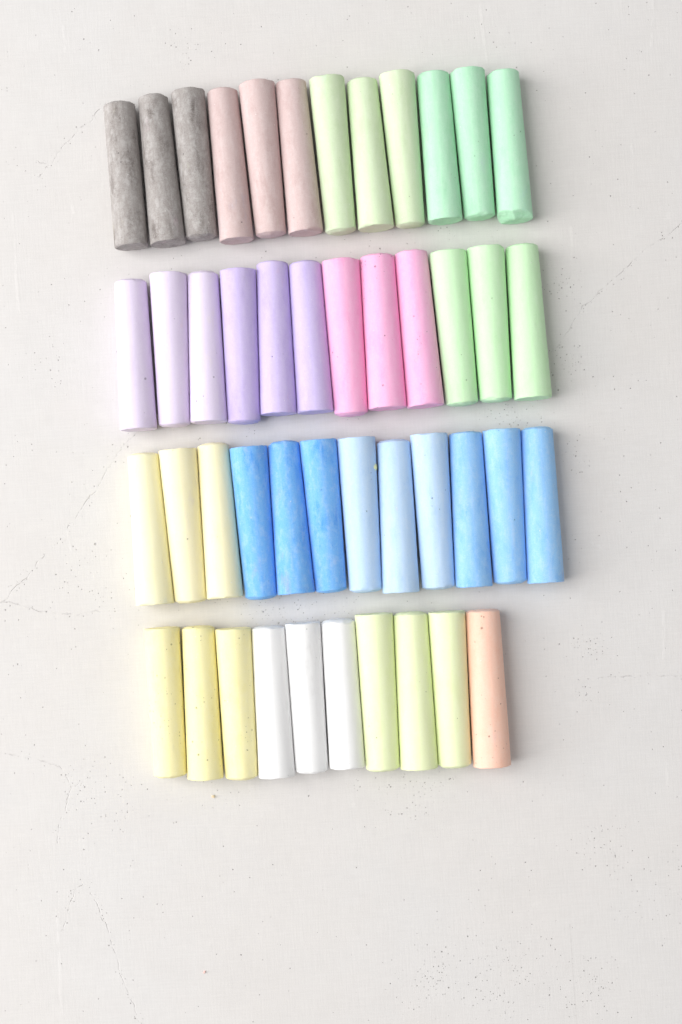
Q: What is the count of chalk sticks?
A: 46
